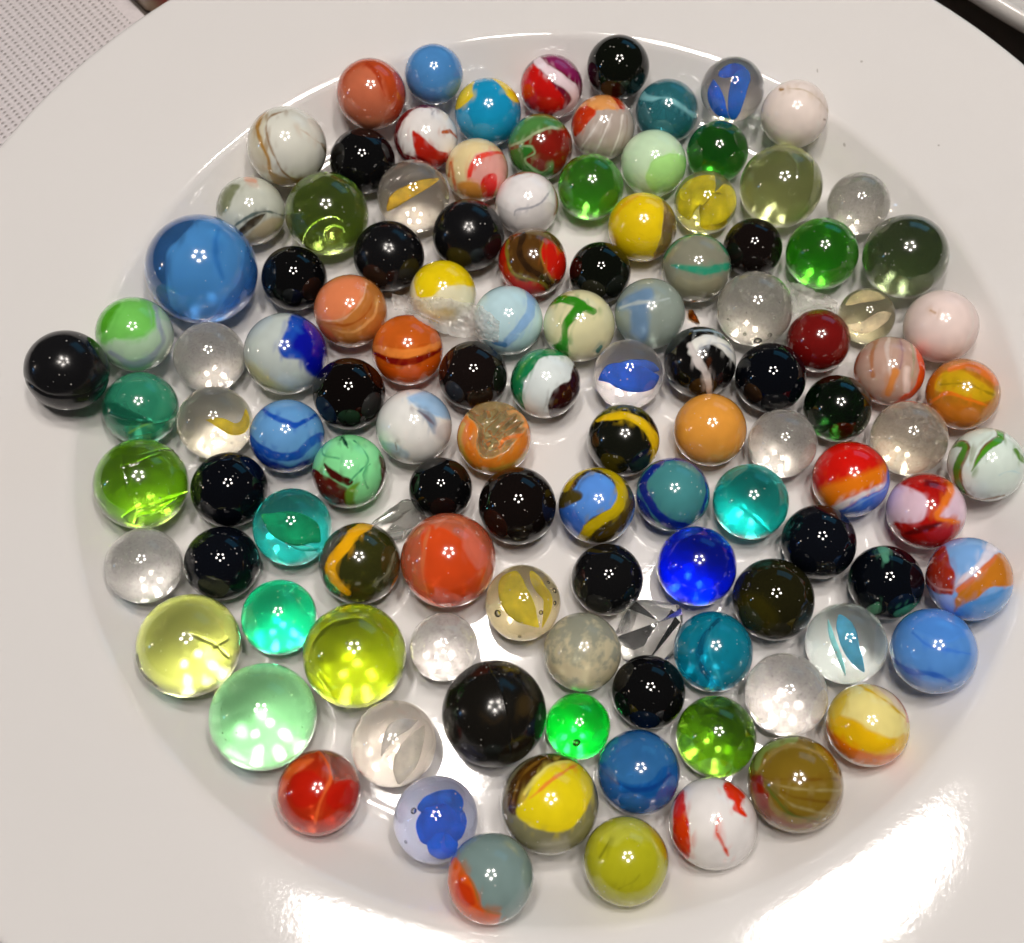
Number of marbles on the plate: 114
